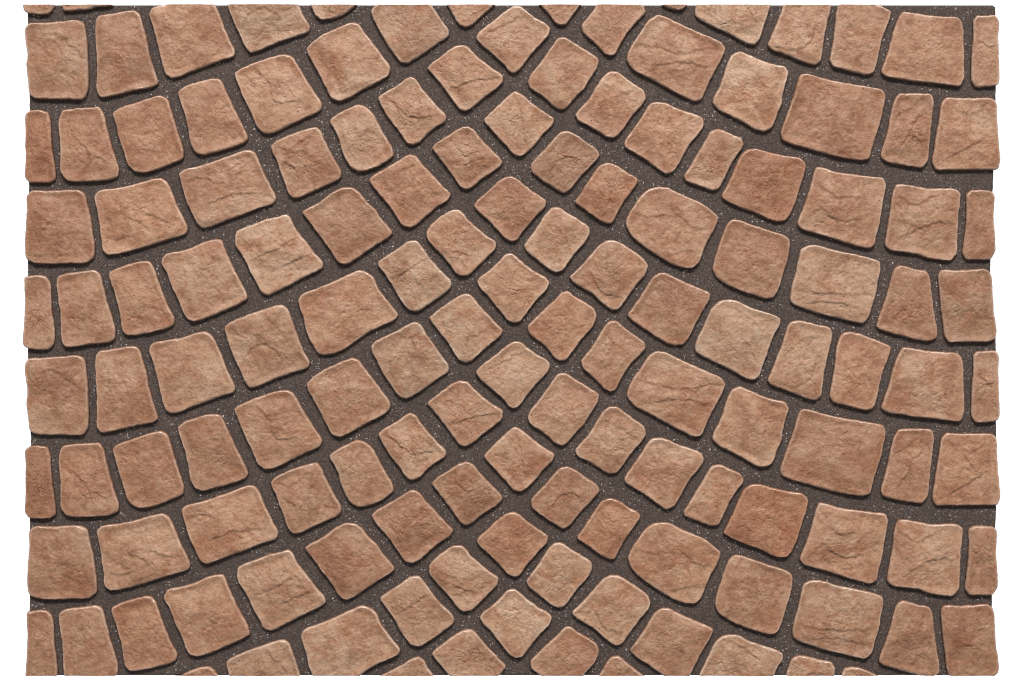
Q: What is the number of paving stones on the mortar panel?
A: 141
